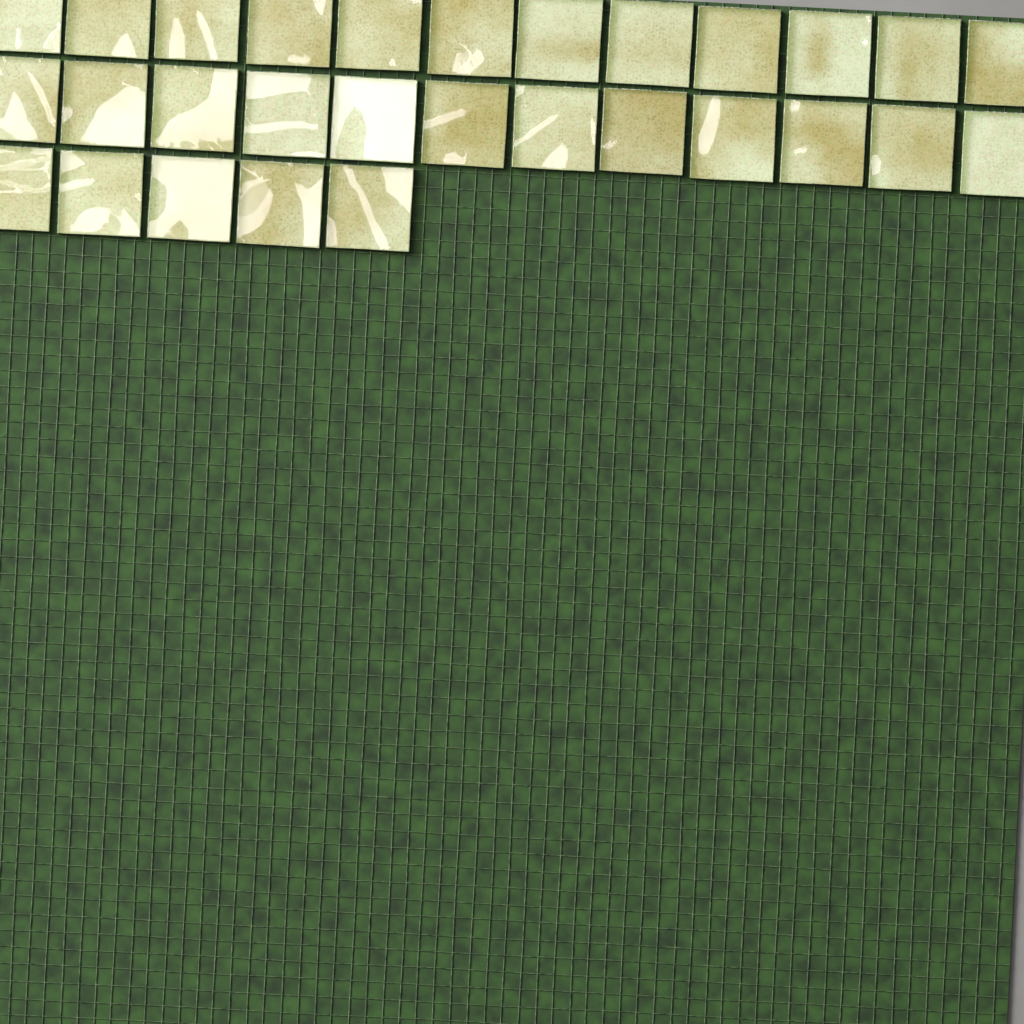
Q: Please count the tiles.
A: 29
